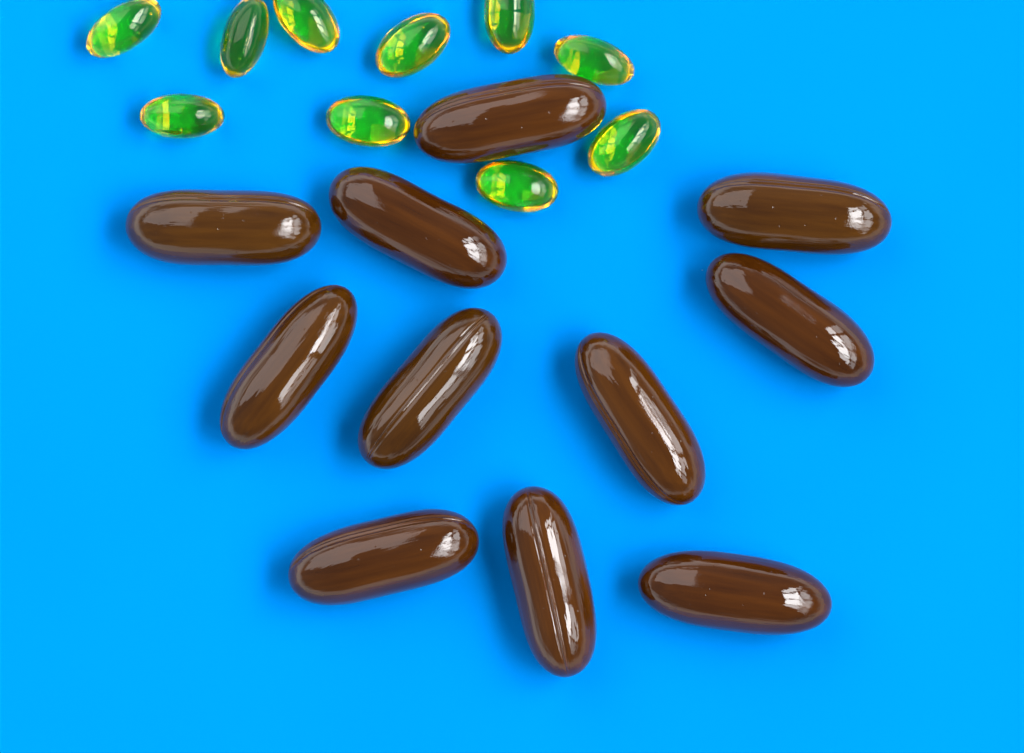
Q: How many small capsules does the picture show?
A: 10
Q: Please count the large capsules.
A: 11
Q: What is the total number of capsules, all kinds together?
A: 21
